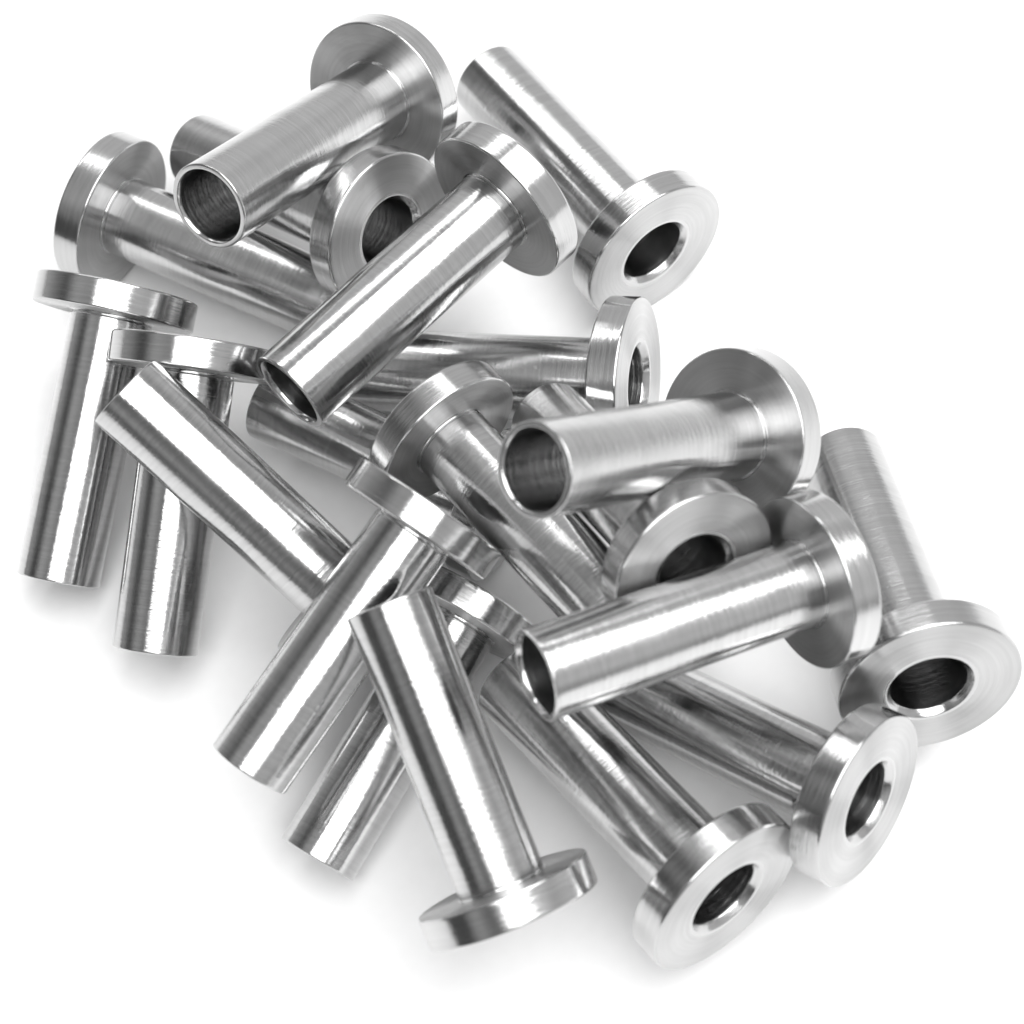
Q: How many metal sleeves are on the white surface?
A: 20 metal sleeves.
